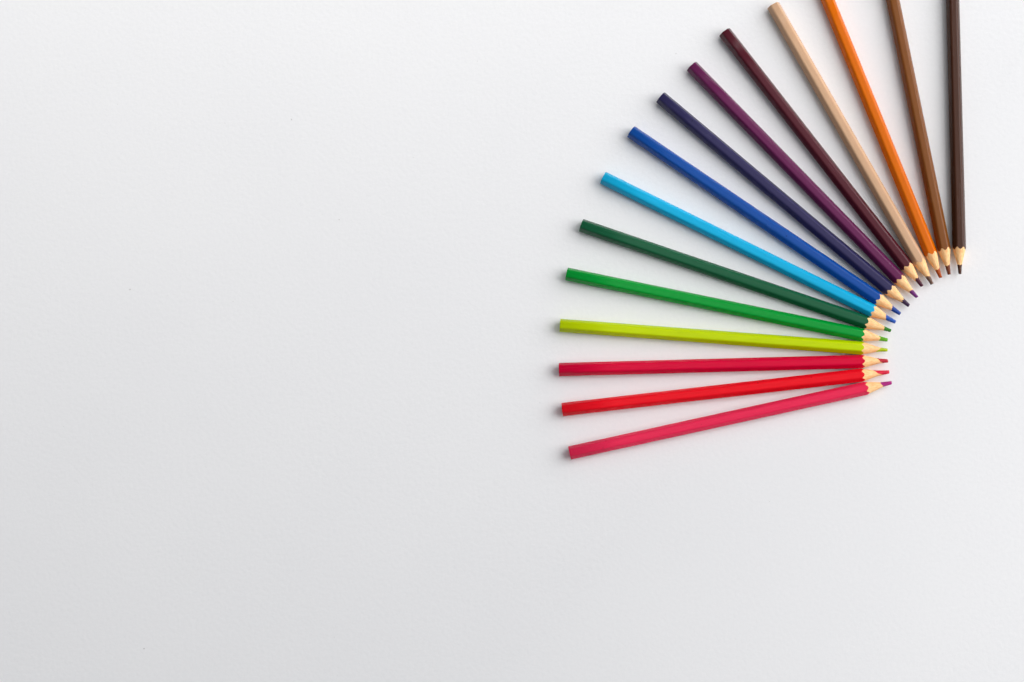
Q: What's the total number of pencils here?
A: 15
